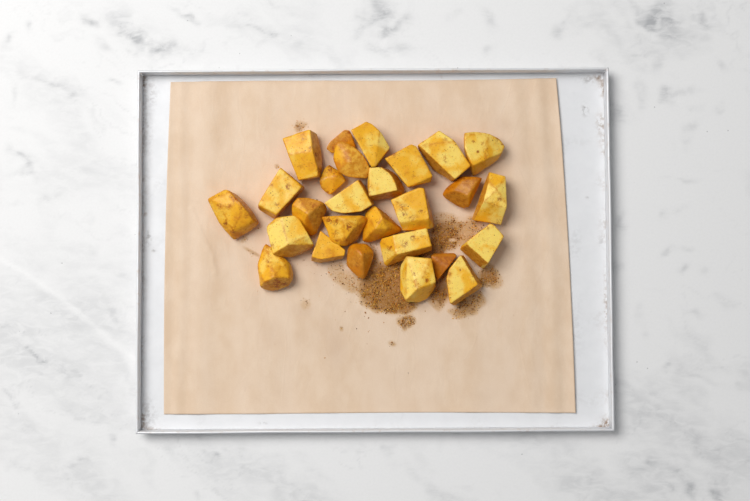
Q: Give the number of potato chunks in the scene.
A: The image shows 27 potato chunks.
